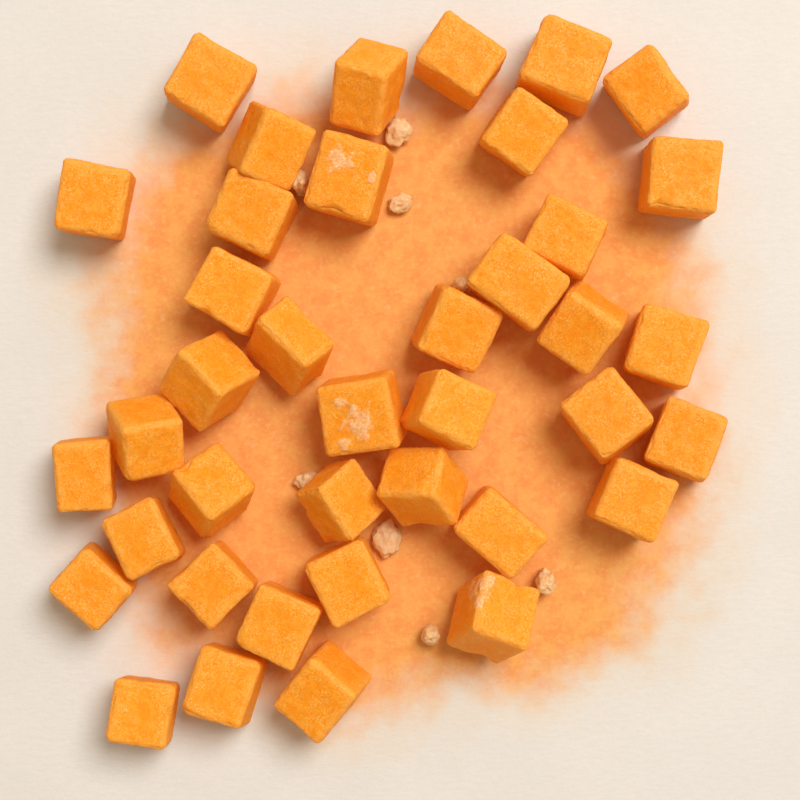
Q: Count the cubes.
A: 39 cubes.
